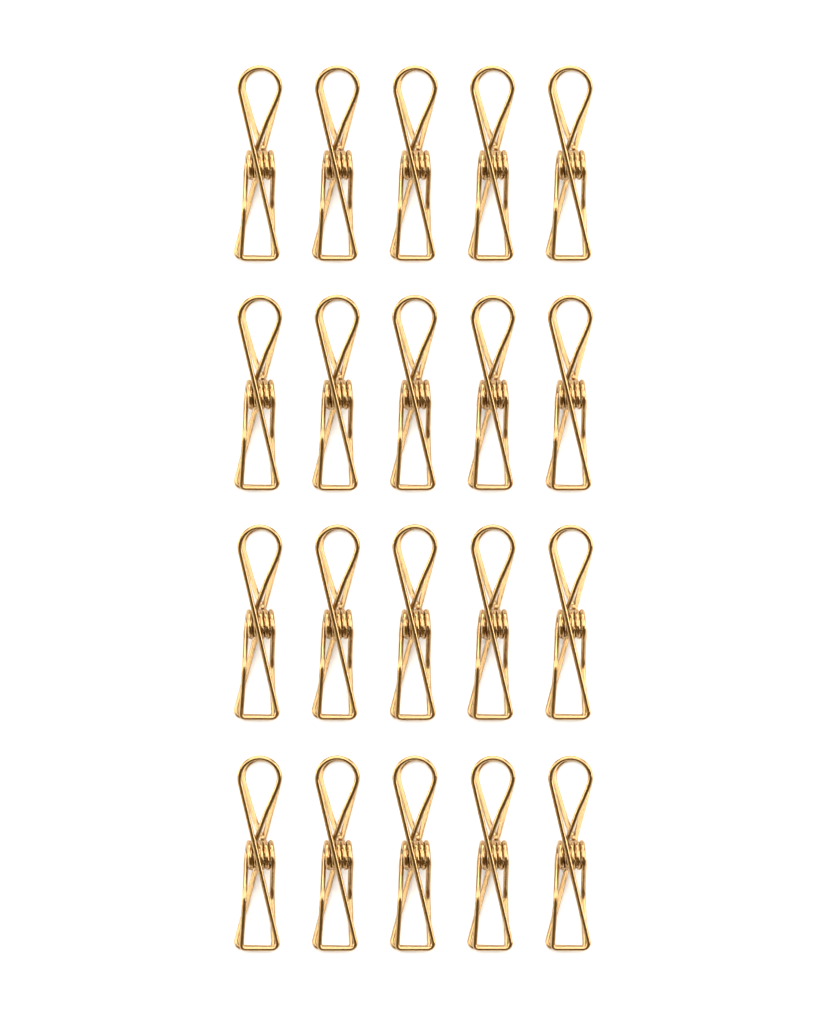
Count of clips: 20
